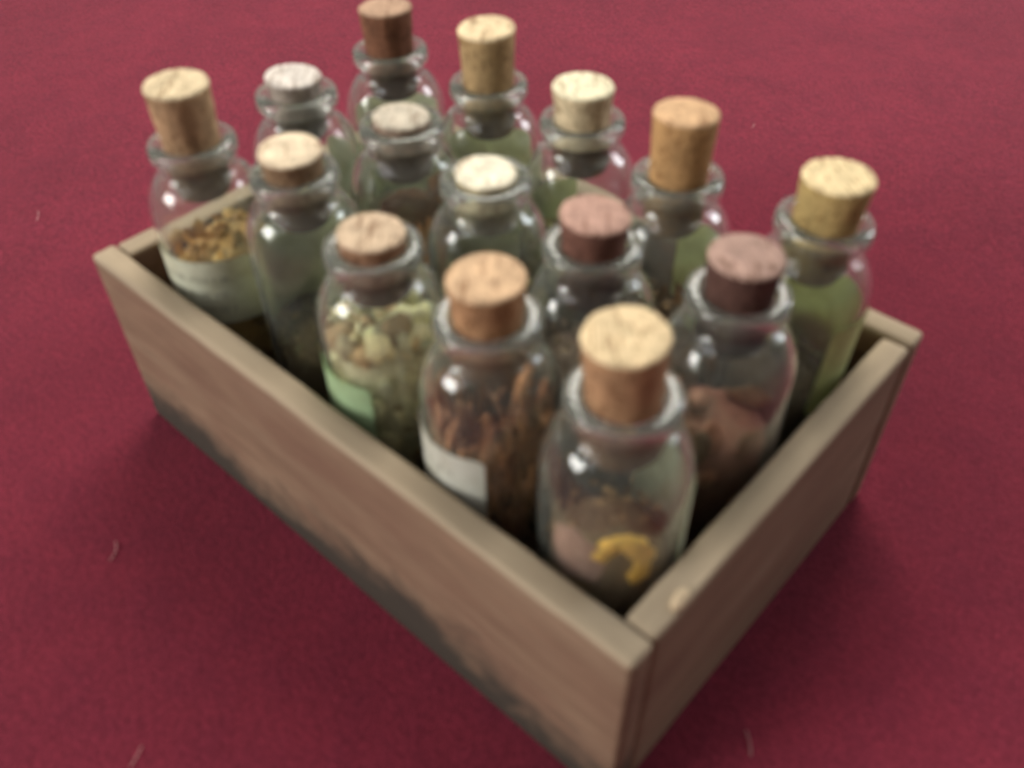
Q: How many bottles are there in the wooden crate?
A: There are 15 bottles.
